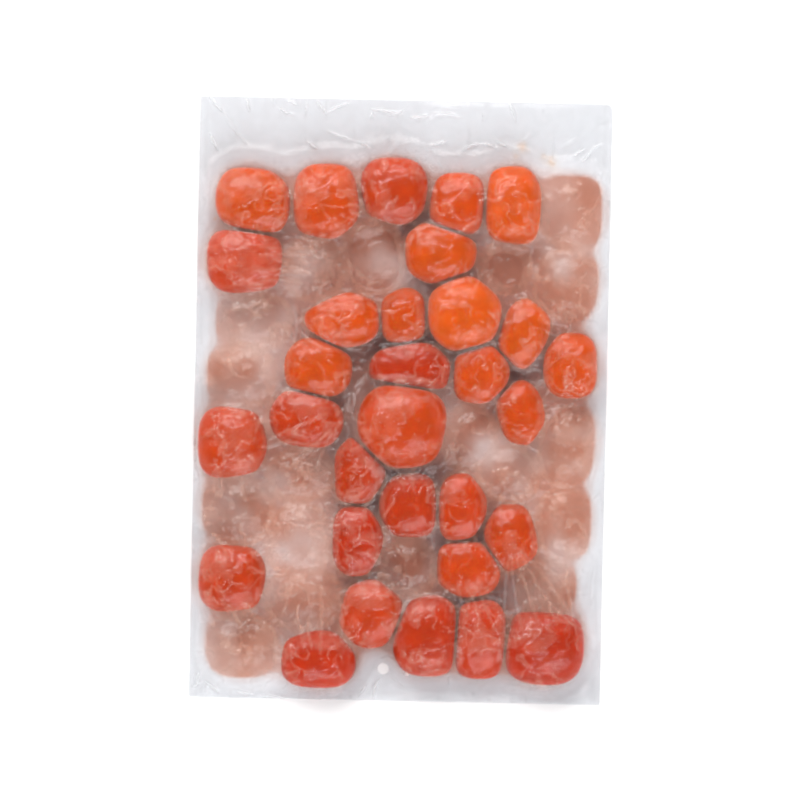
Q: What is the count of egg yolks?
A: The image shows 31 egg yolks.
